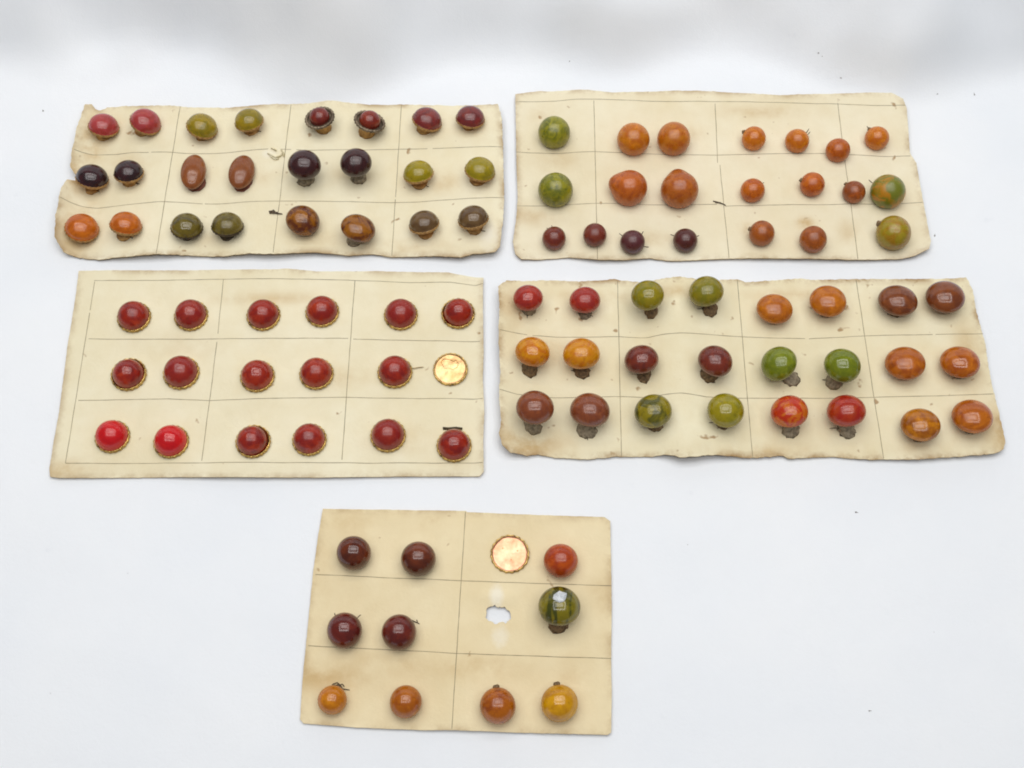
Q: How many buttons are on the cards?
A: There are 96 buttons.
